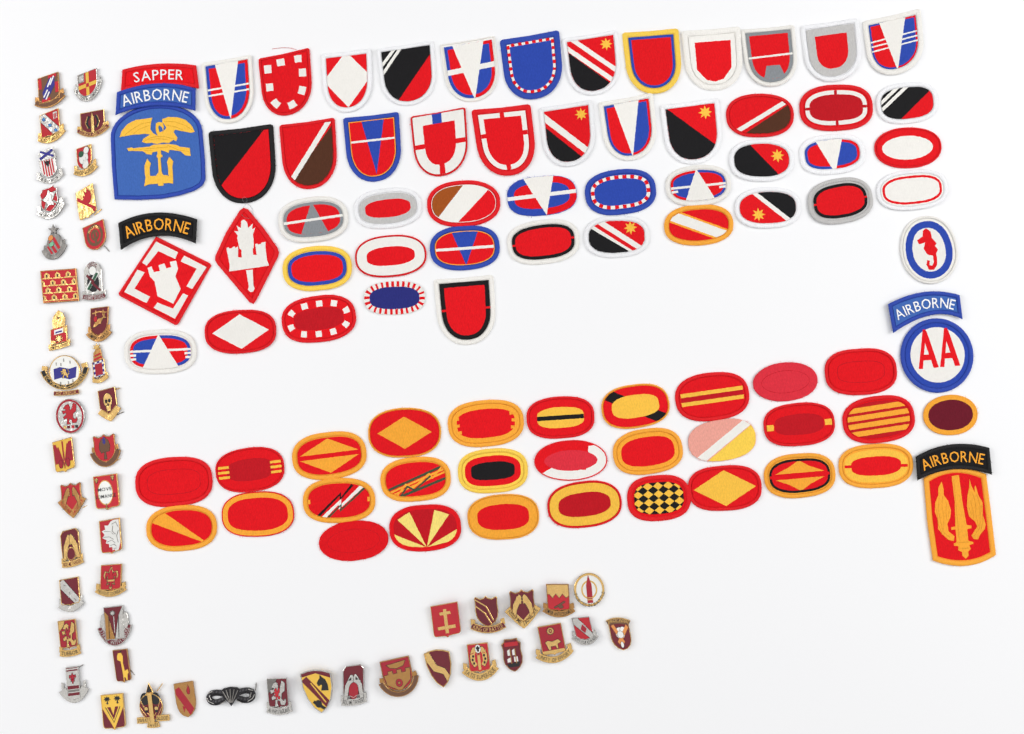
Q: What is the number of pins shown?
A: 49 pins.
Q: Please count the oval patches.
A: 55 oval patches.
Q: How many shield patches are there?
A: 21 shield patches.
